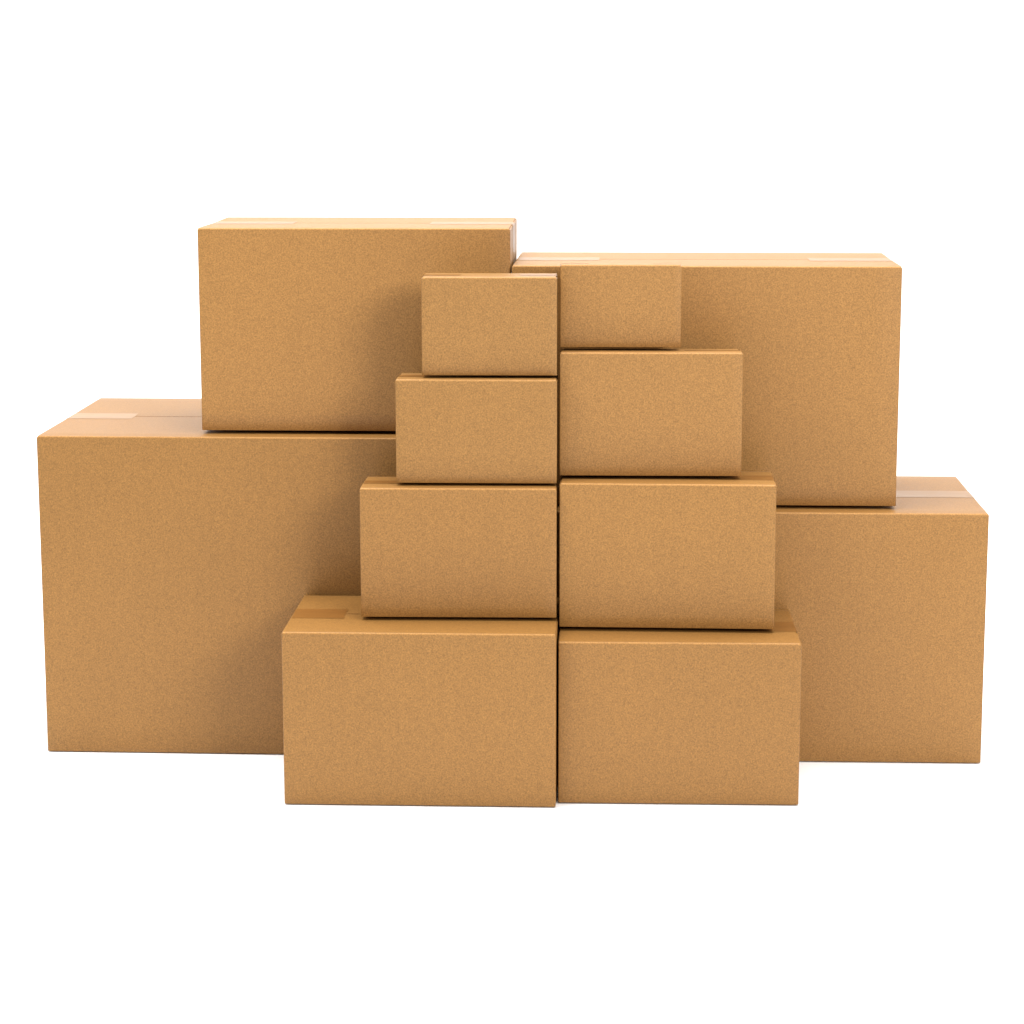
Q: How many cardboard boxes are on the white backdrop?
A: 12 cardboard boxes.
